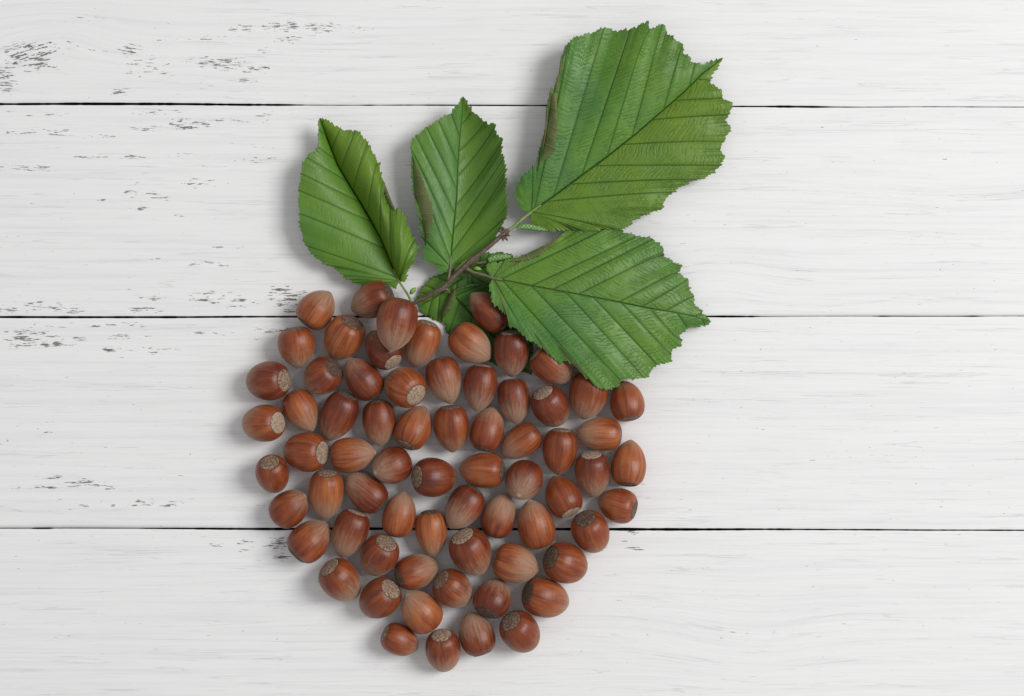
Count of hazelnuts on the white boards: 68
